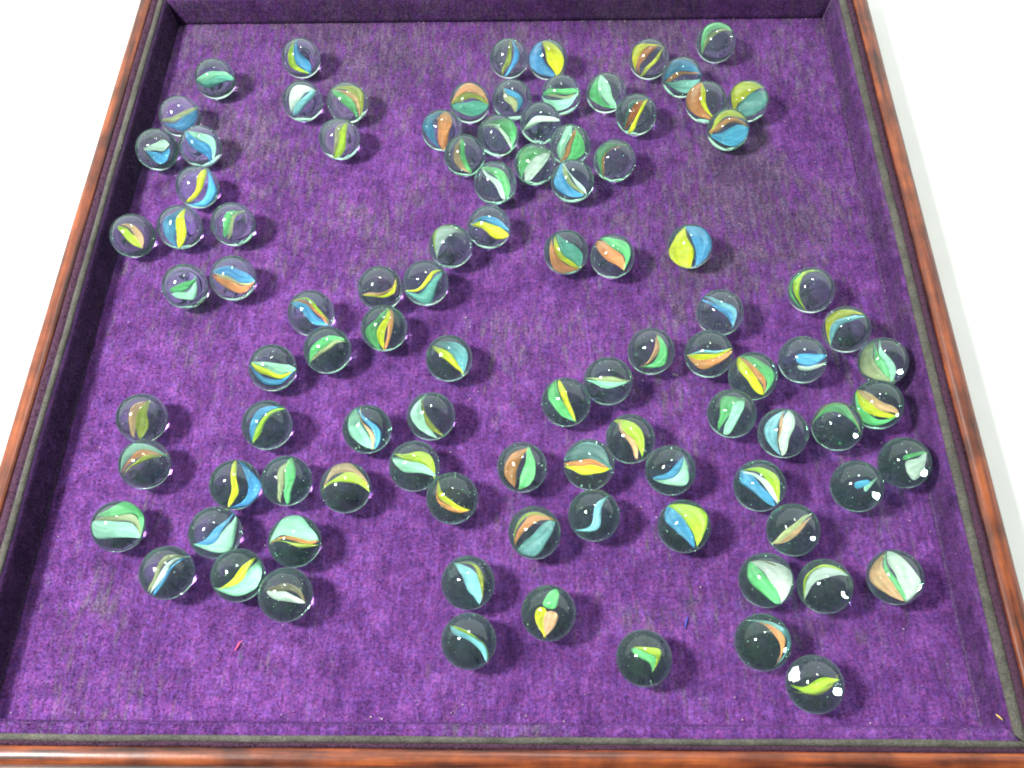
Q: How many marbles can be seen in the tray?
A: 98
